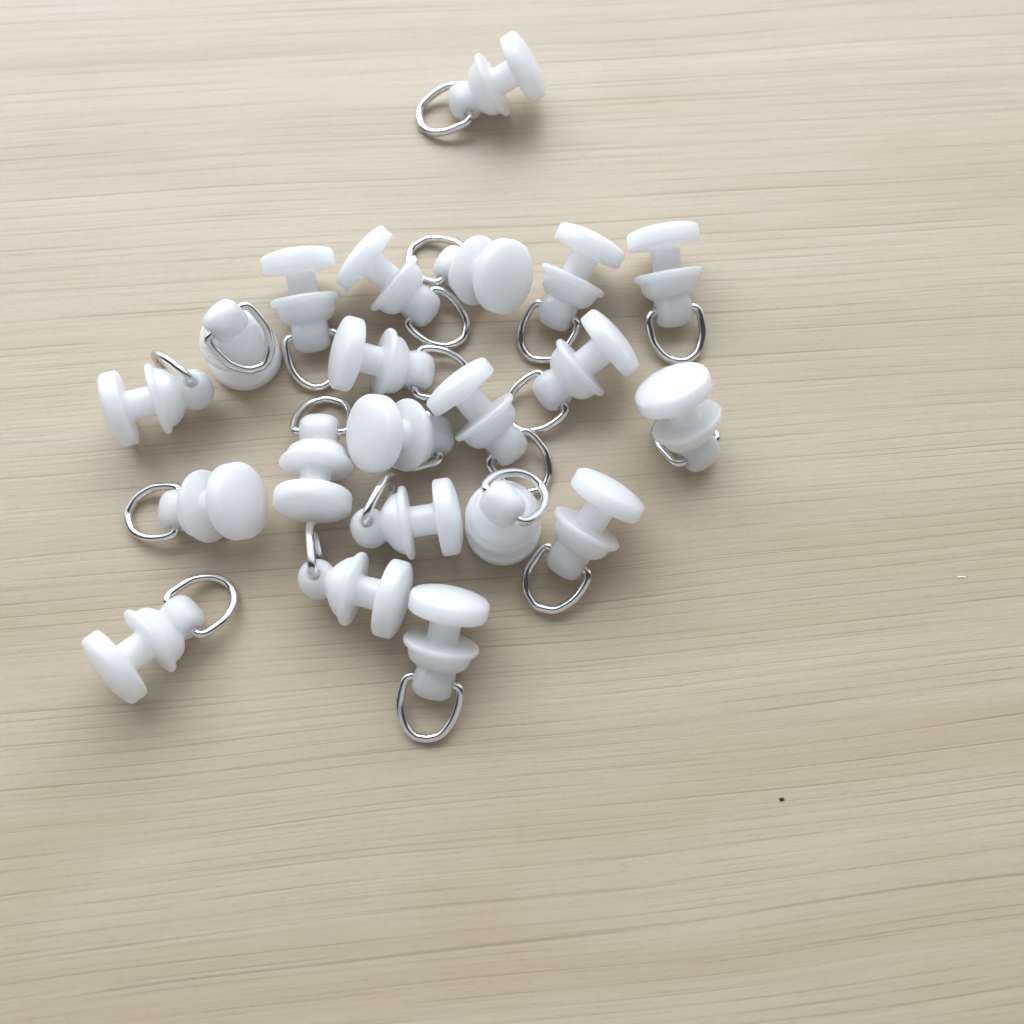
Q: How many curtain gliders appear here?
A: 21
